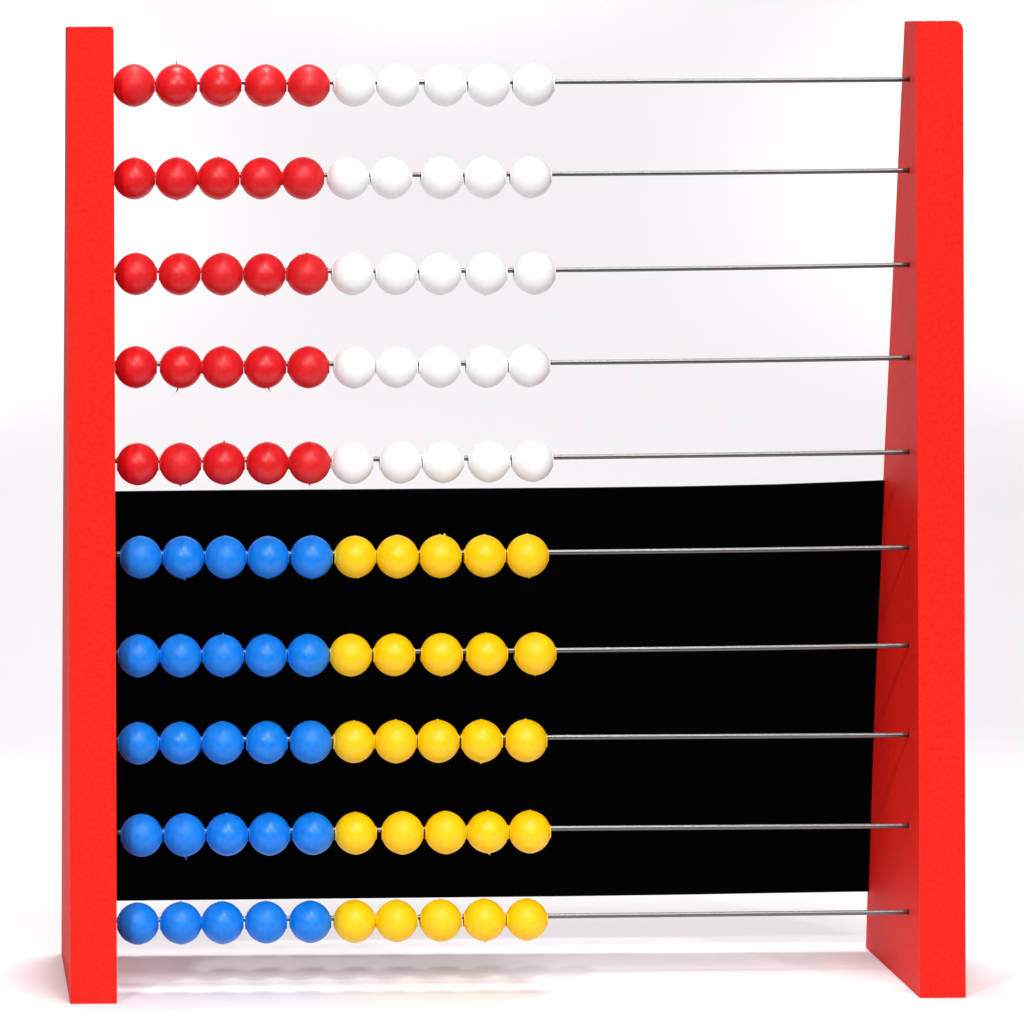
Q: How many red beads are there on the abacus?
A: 25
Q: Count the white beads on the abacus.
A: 25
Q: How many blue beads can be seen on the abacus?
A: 25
